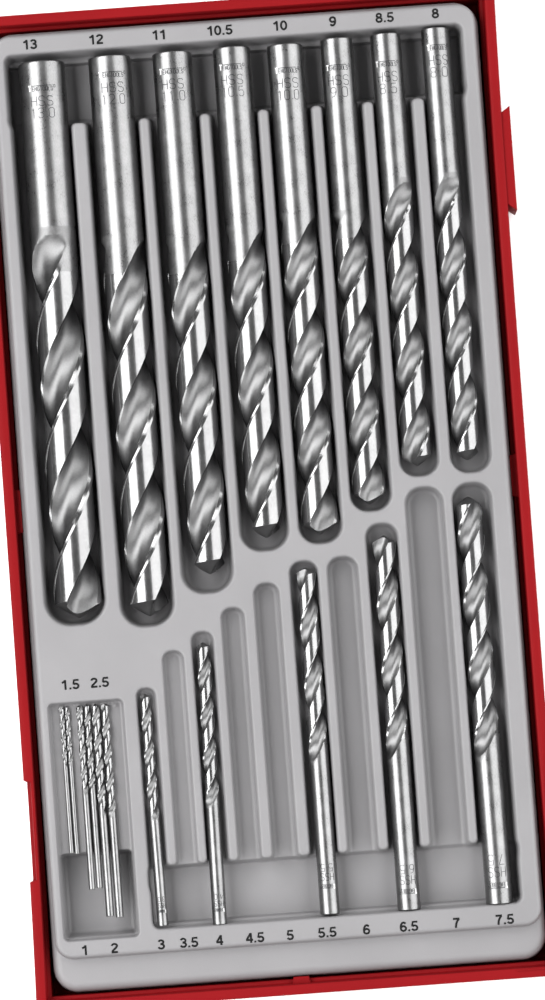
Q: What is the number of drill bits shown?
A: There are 19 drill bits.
